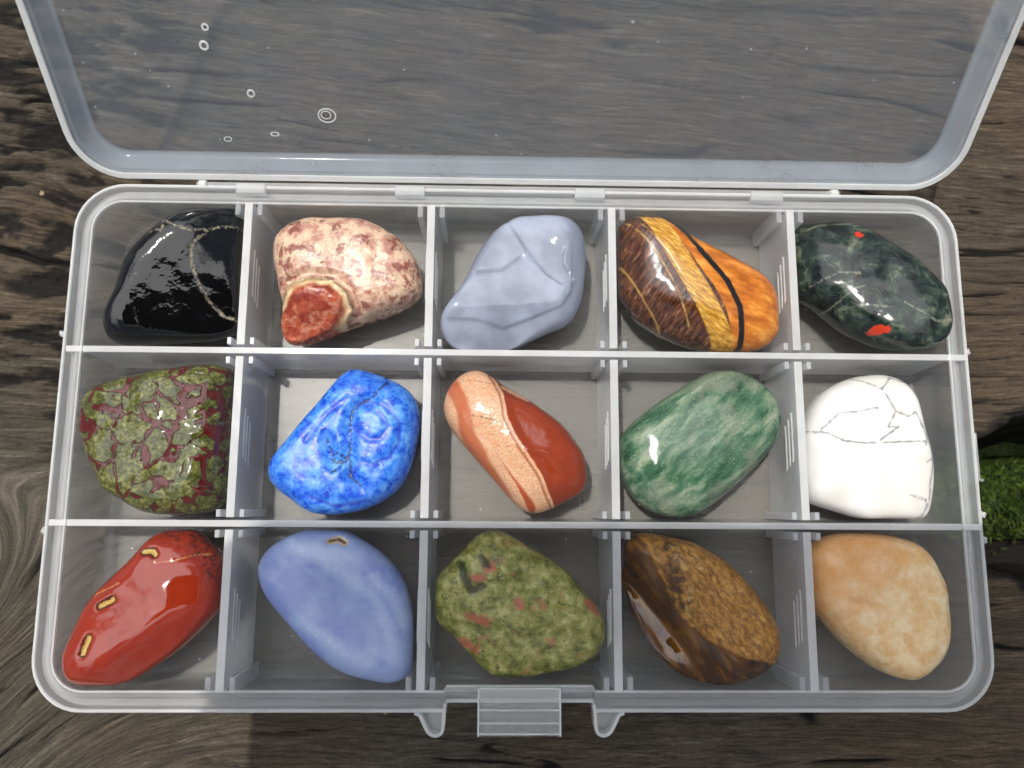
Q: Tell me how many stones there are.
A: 15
